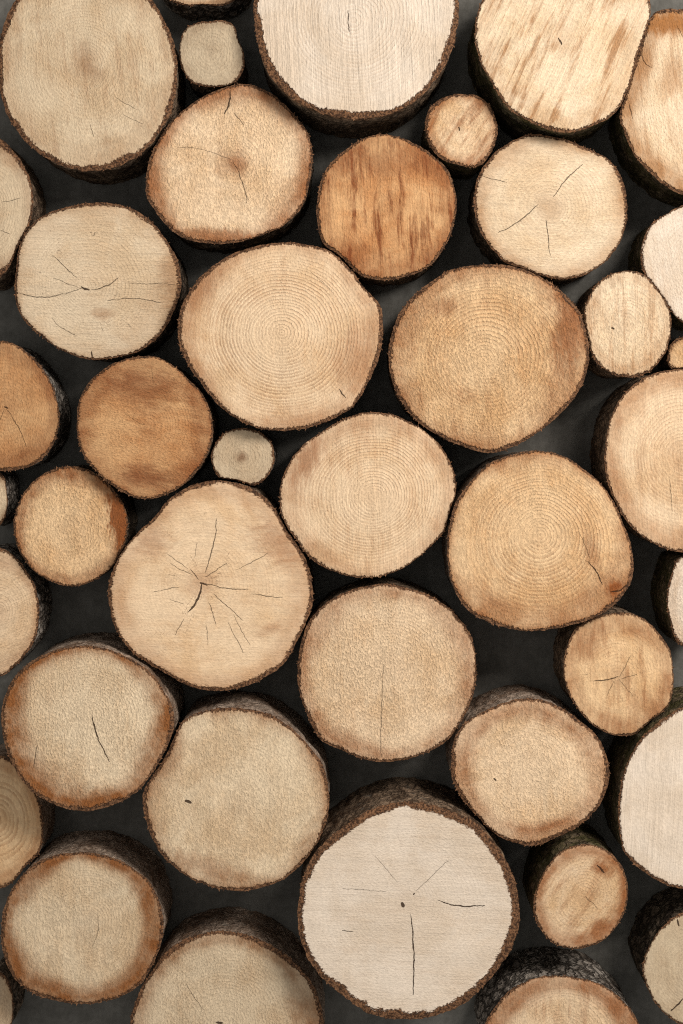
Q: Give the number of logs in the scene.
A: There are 42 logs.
